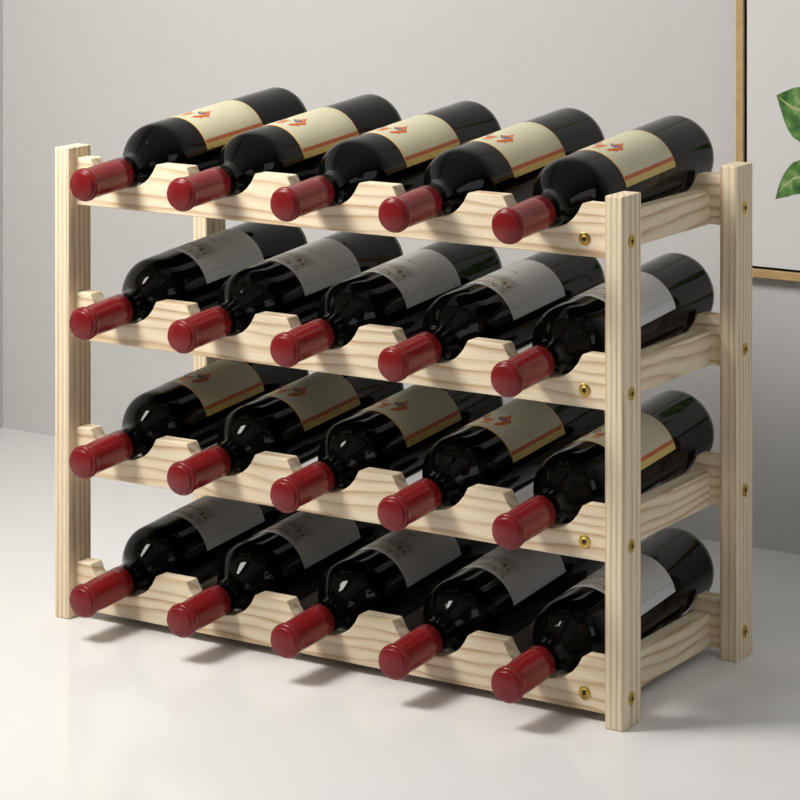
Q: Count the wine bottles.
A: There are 20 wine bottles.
